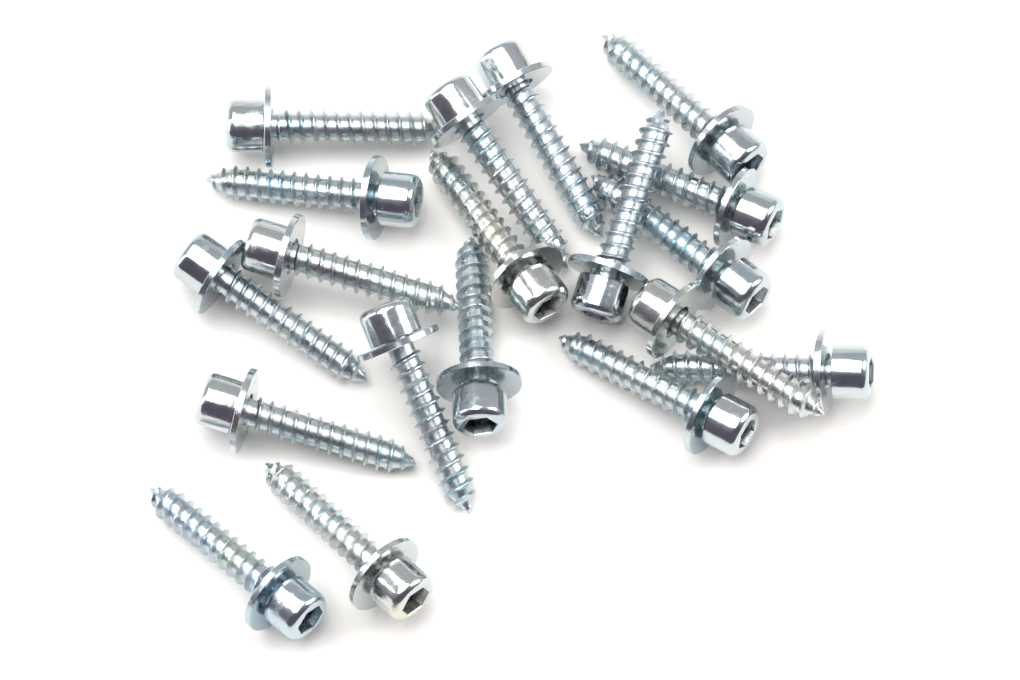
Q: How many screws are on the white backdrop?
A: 19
